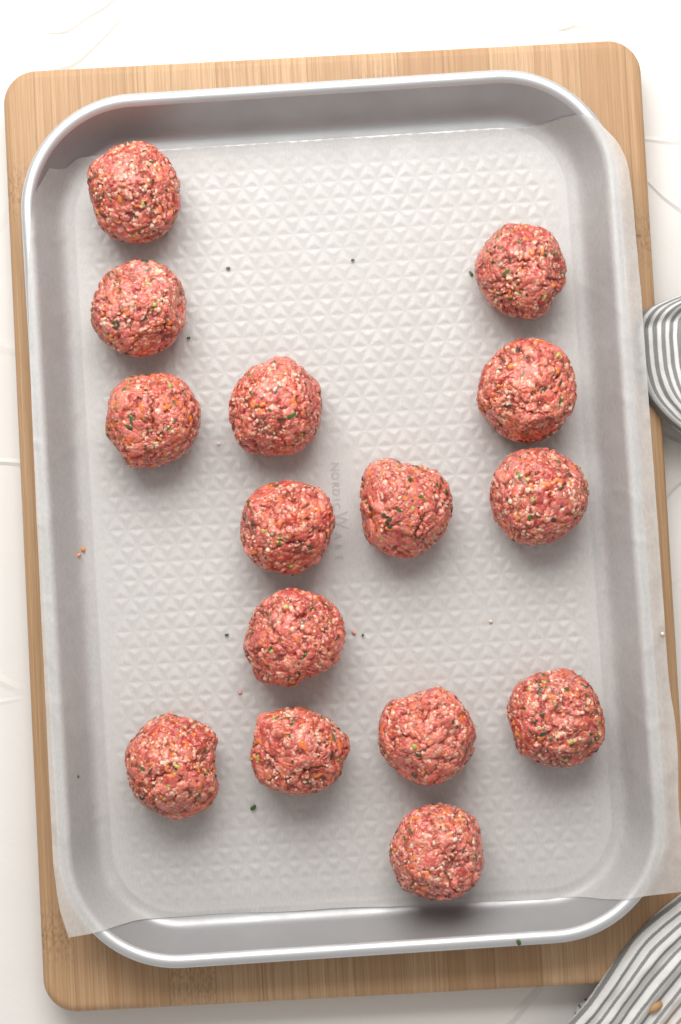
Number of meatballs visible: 15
